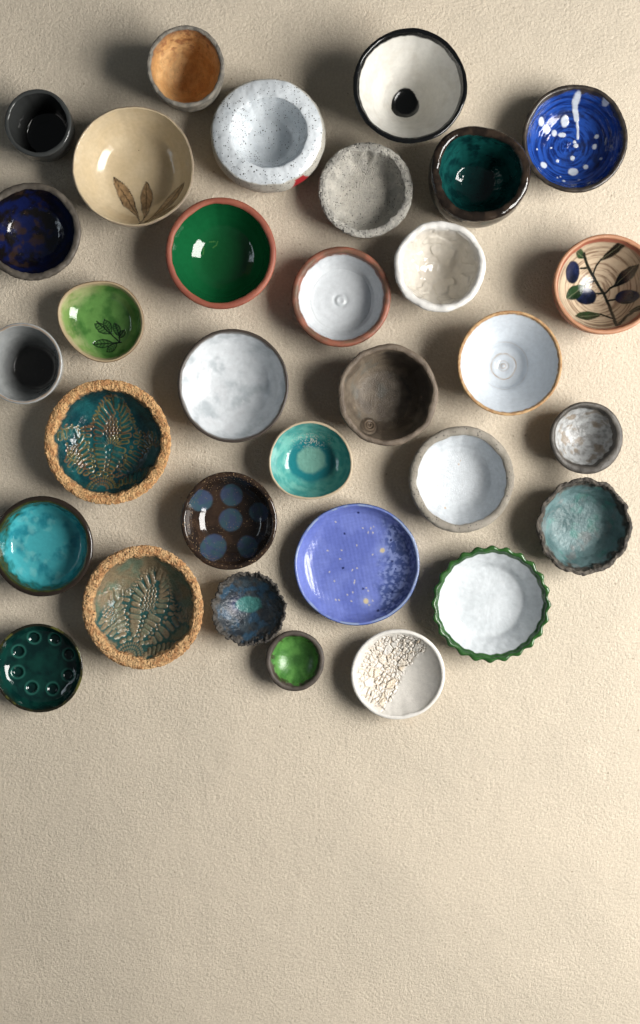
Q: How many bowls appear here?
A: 32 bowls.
